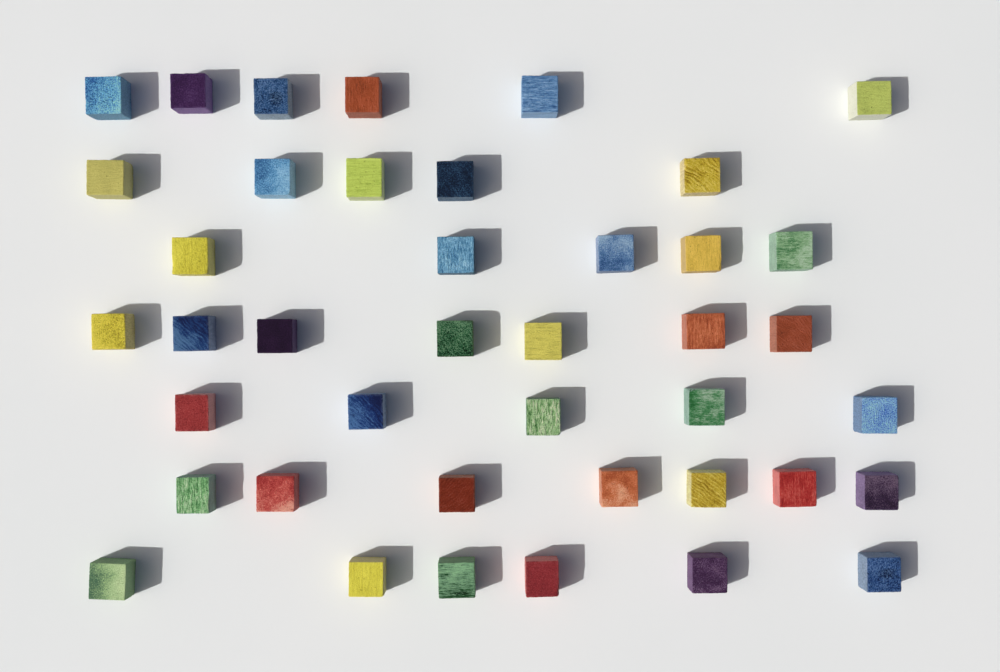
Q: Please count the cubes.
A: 41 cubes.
